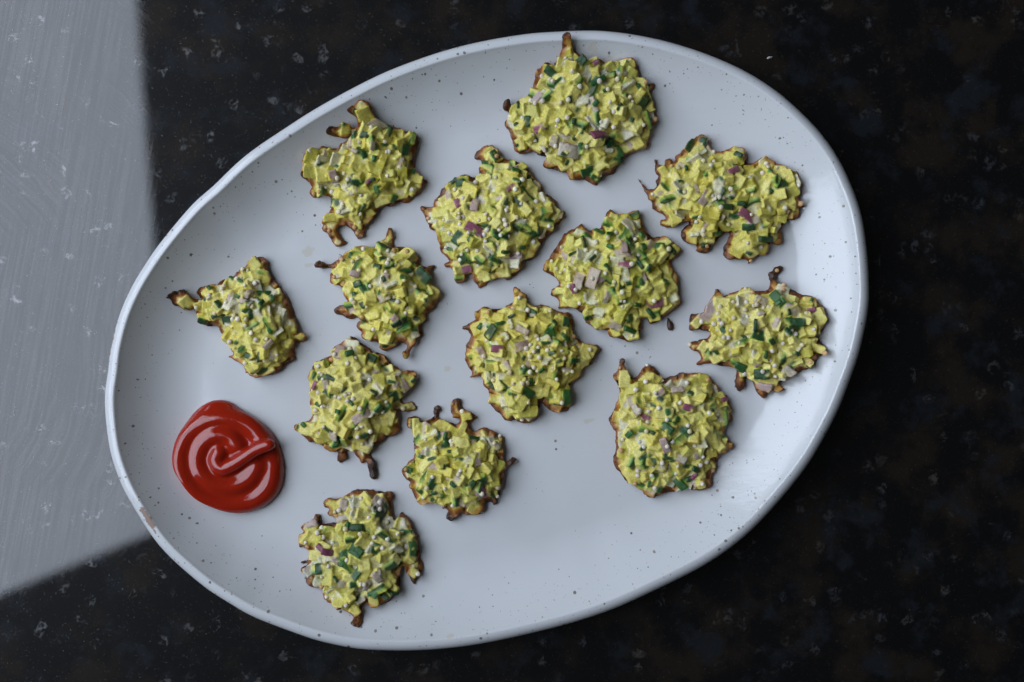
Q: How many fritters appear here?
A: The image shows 13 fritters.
